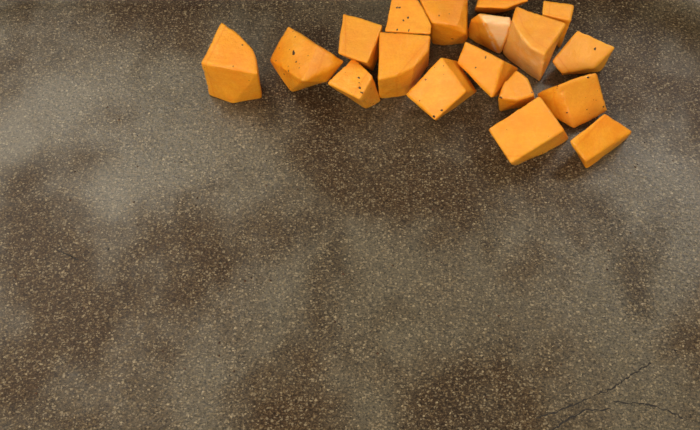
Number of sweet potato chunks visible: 18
